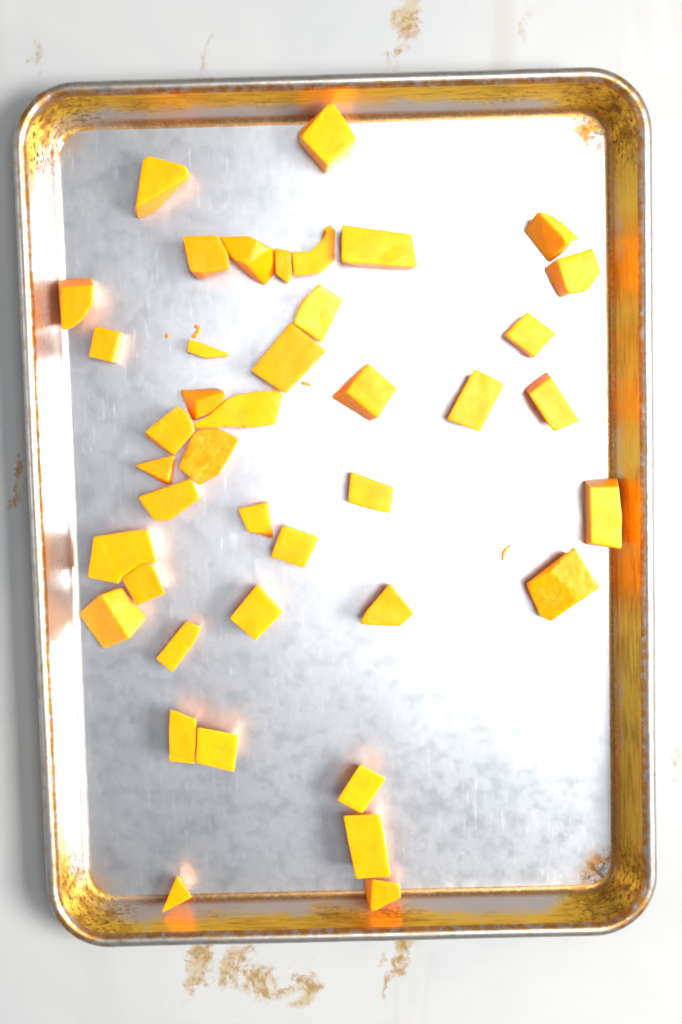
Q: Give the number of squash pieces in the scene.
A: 41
